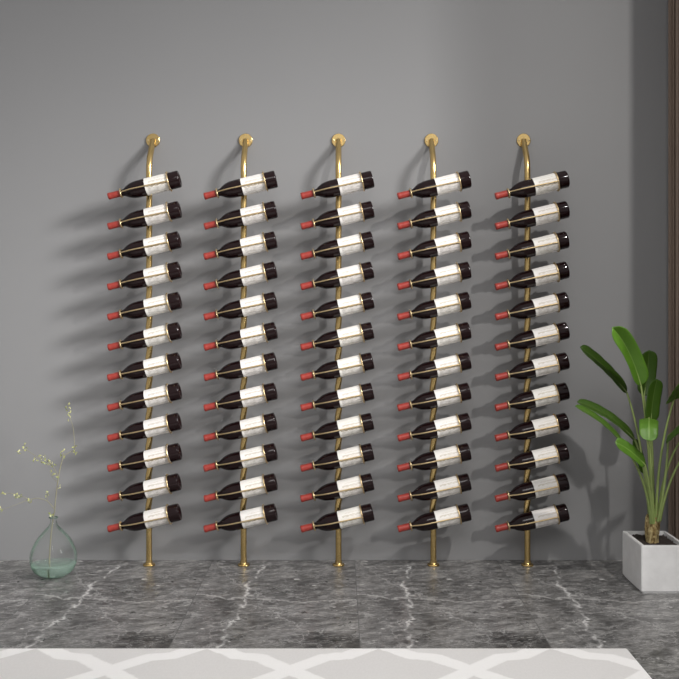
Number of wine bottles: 60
